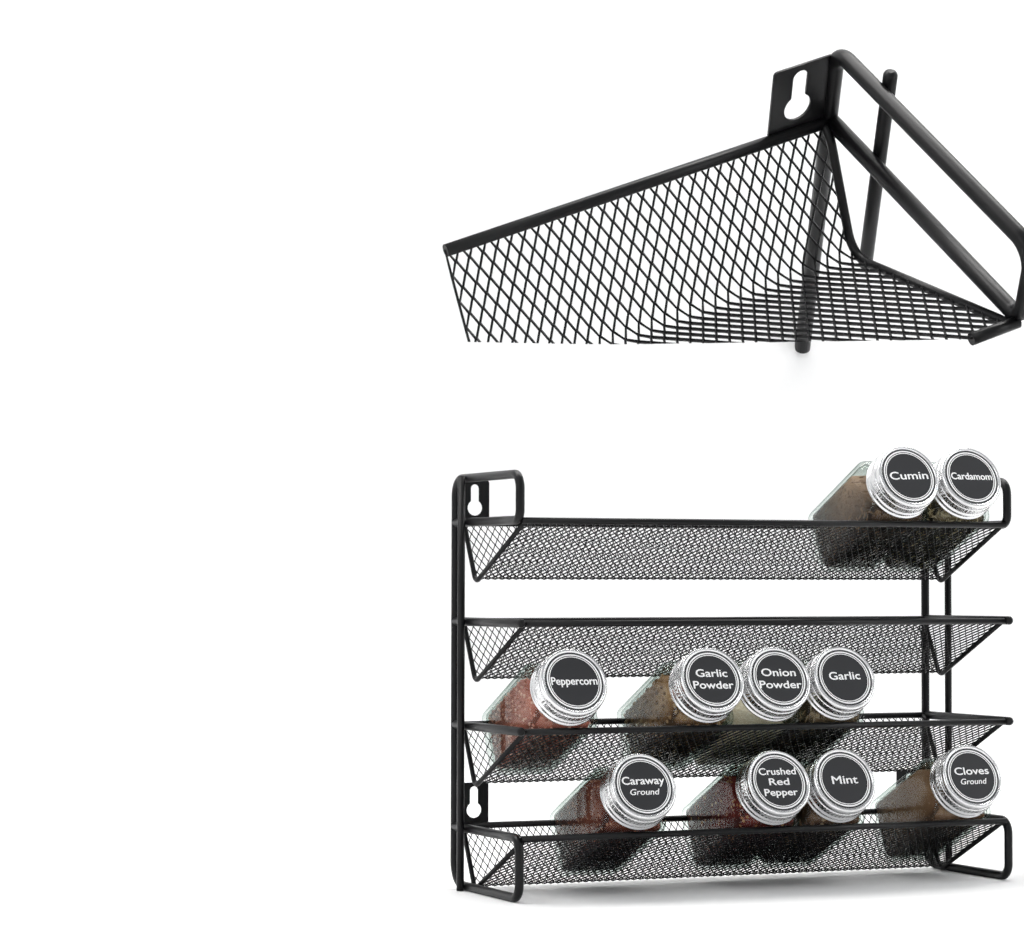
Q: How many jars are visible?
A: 10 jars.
